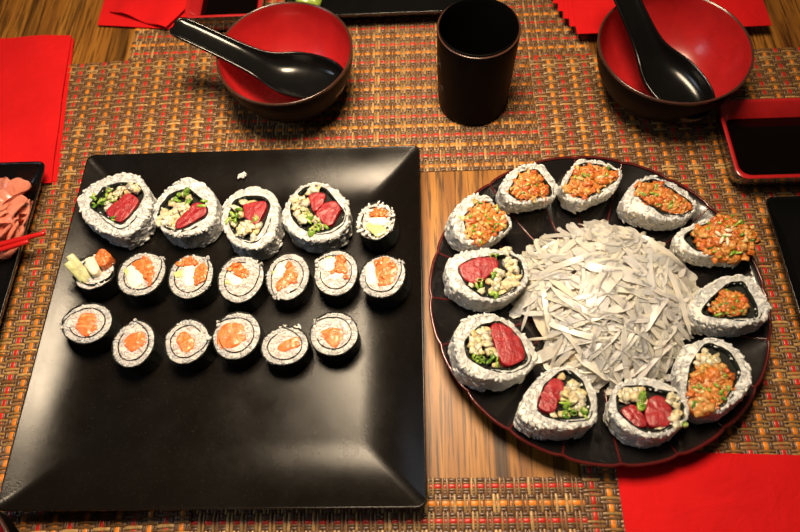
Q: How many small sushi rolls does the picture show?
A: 14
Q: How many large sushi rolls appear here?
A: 15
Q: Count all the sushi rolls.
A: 29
